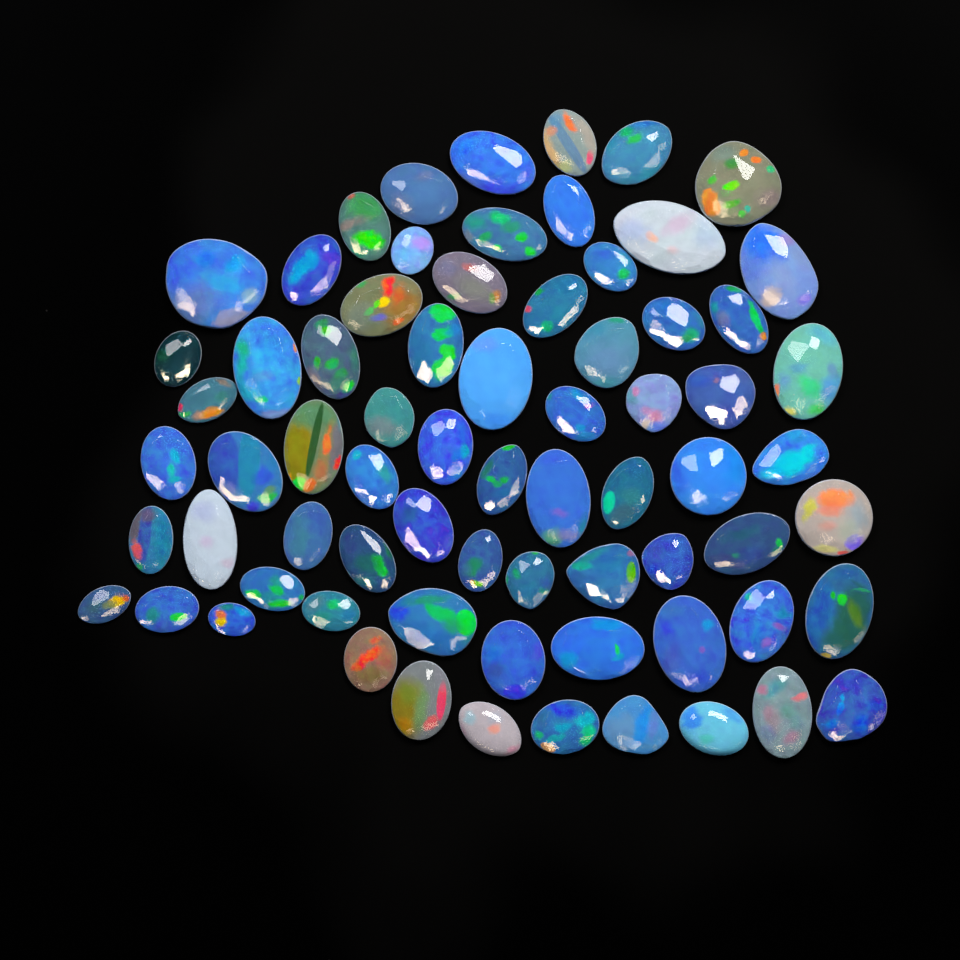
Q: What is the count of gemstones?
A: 71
